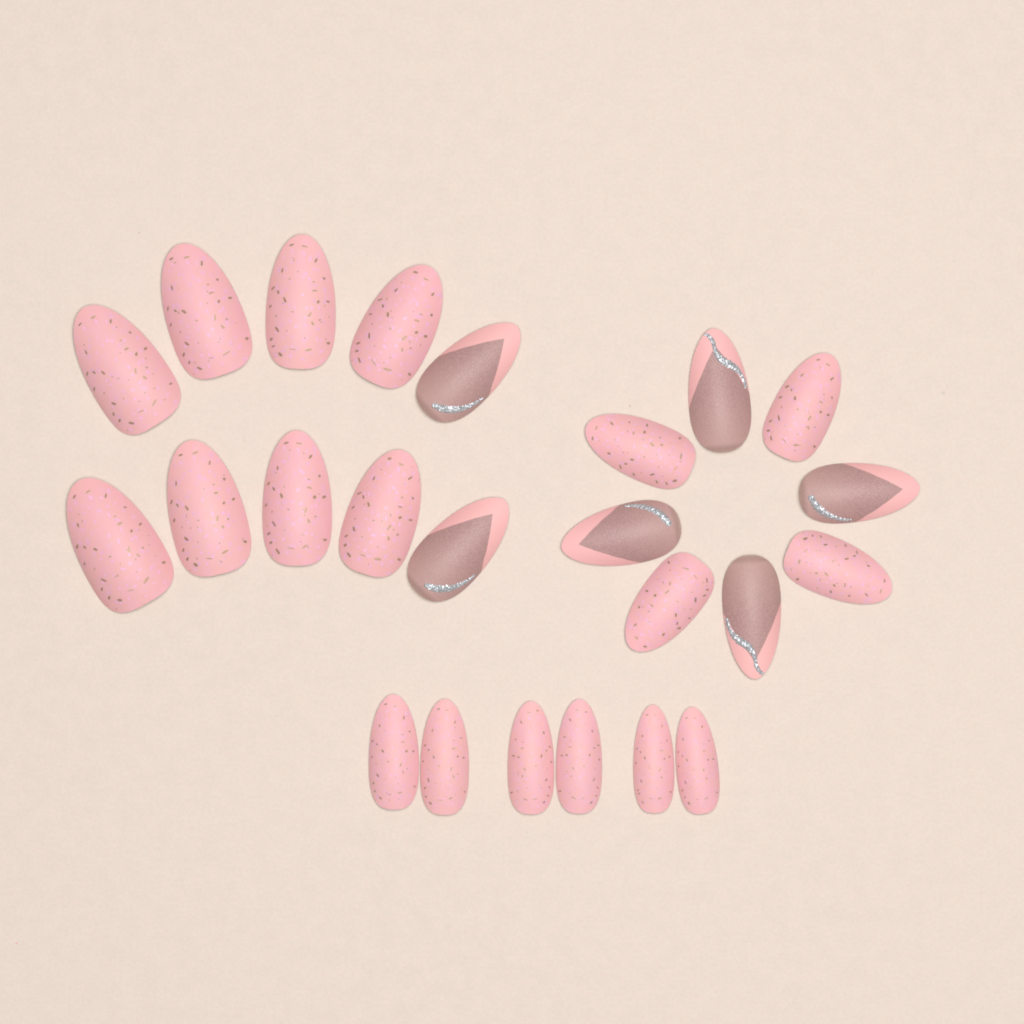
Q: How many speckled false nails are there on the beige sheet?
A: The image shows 18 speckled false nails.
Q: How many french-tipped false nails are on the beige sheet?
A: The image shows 6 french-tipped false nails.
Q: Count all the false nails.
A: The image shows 24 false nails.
